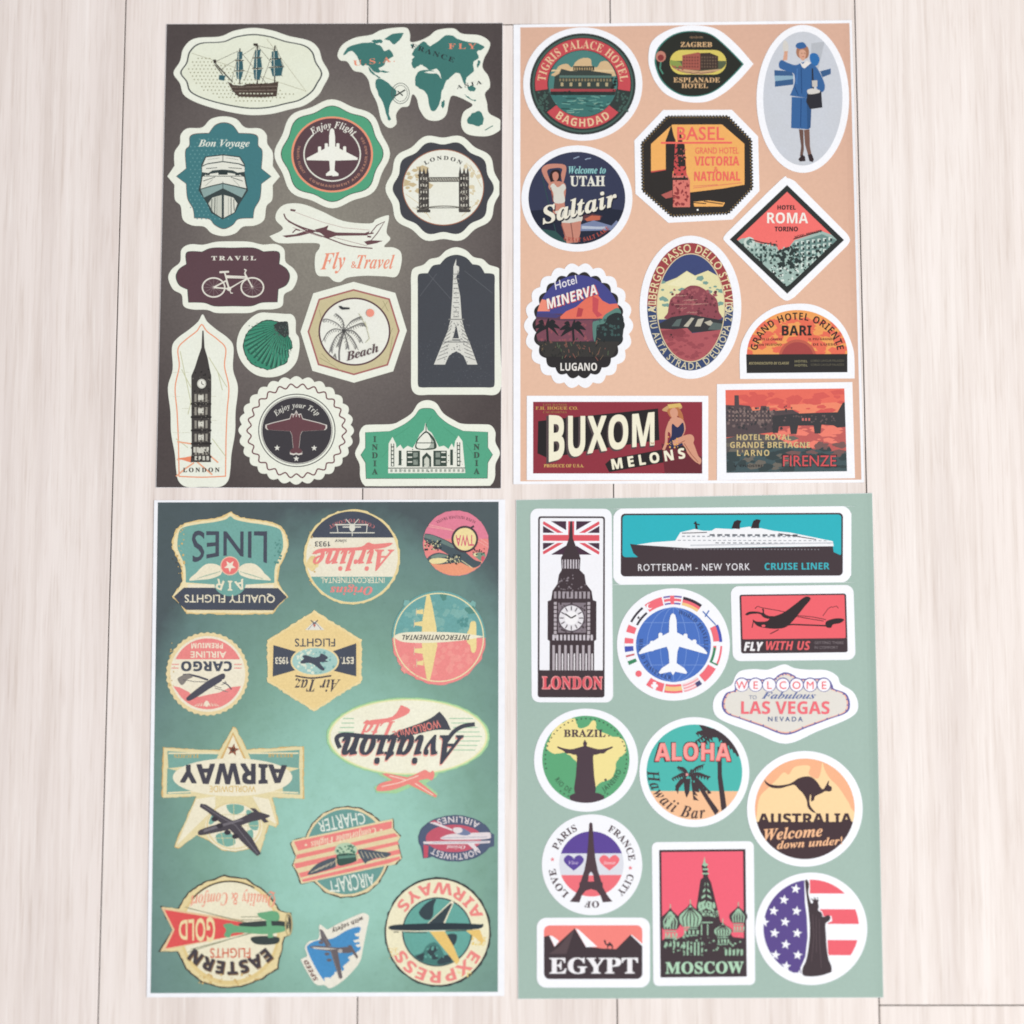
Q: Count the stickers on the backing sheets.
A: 49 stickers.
